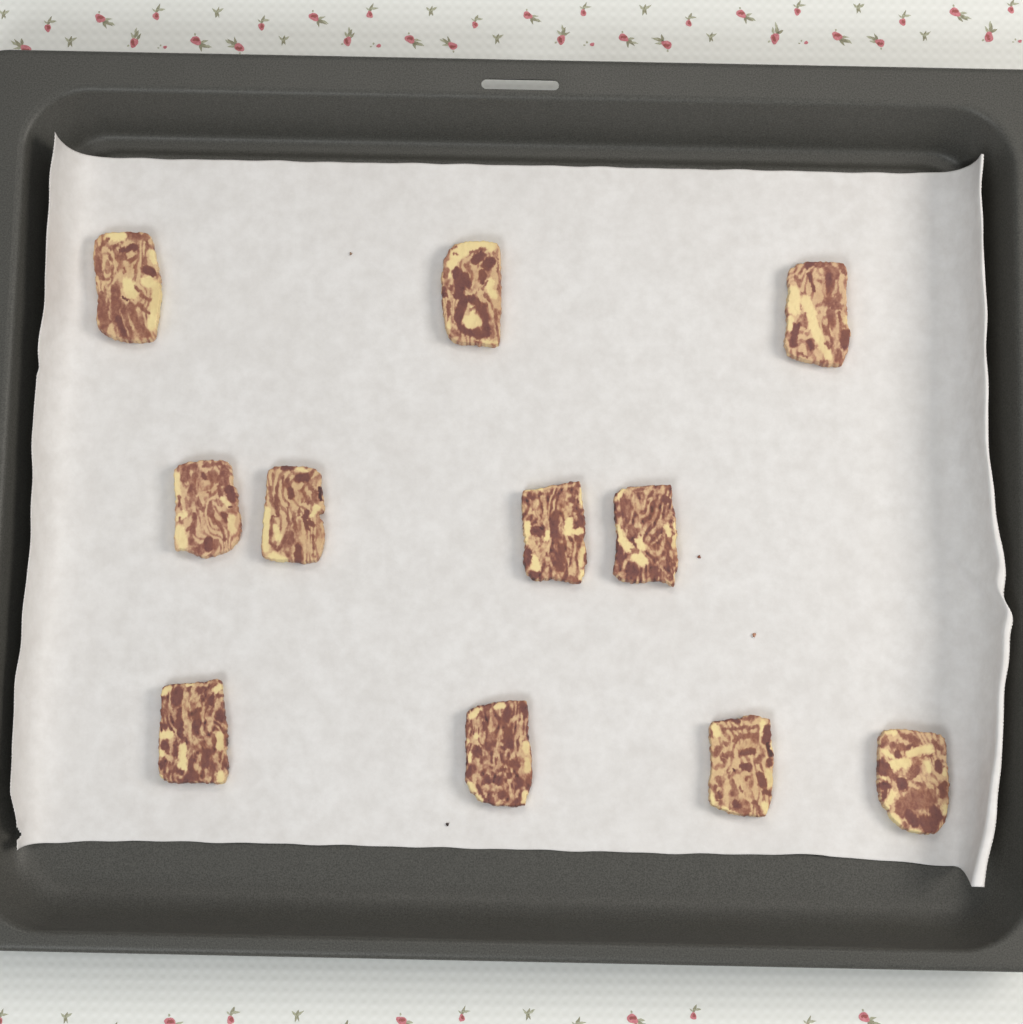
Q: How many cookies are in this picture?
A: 11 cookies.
